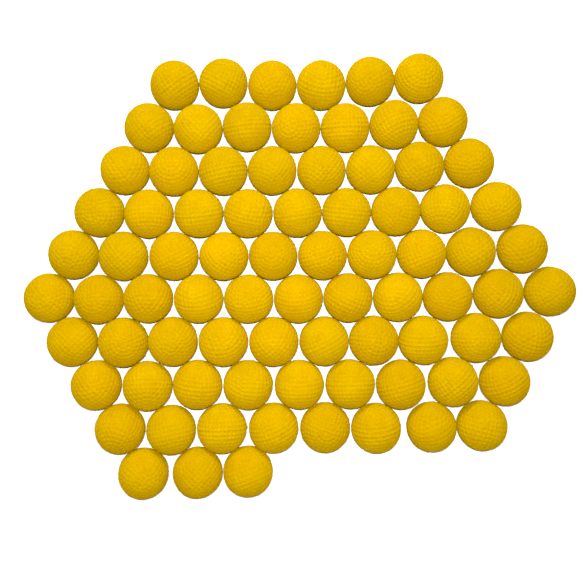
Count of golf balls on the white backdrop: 81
